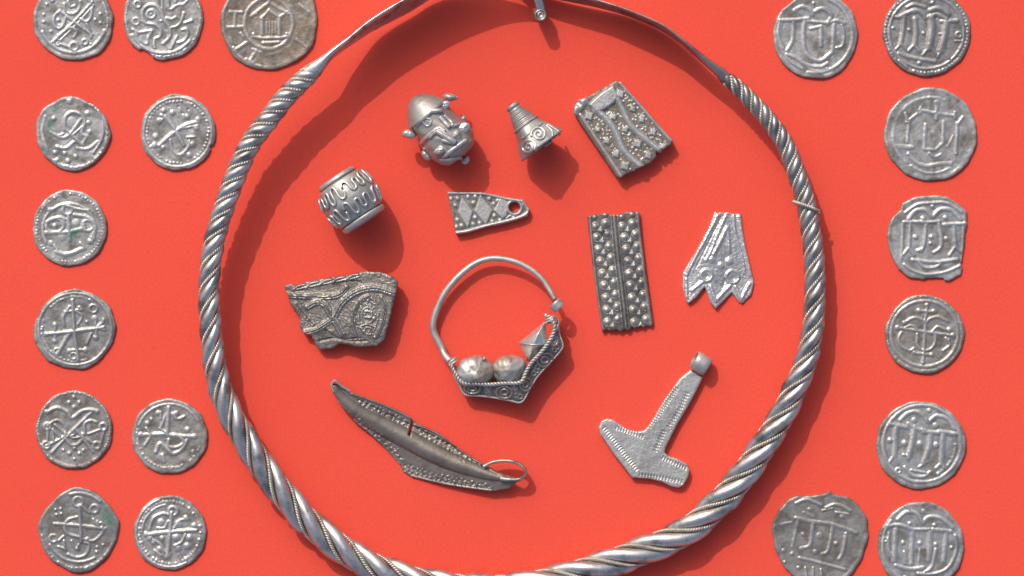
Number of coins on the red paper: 19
